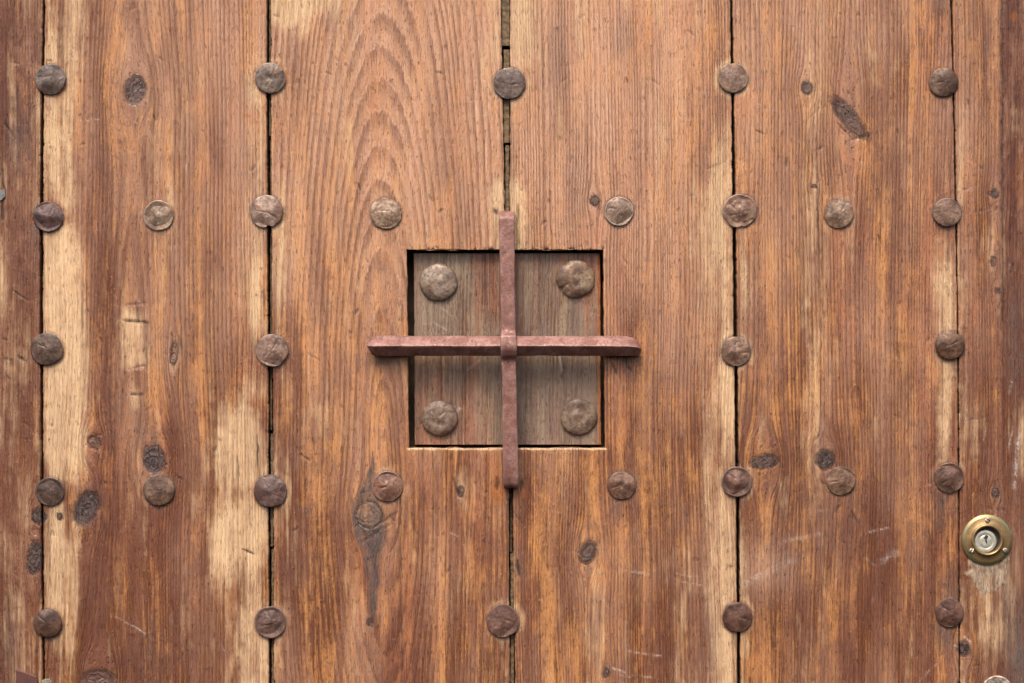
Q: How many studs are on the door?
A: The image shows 34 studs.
